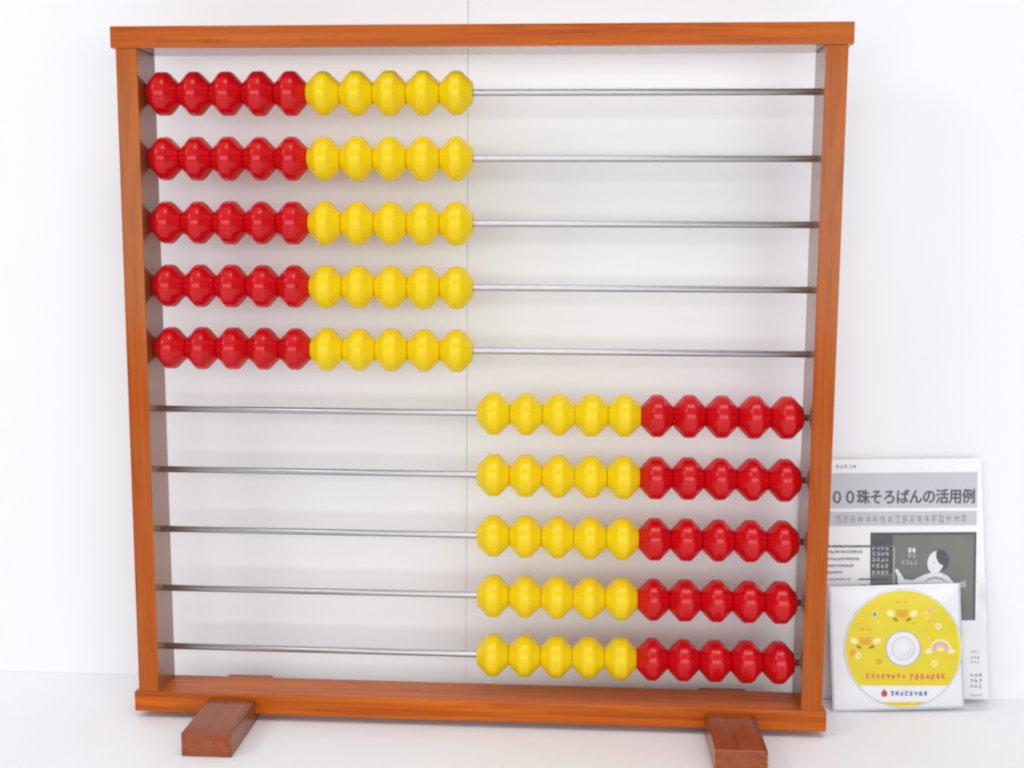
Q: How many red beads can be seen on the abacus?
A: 50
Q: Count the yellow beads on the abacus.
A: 50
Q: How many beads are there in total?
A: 100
